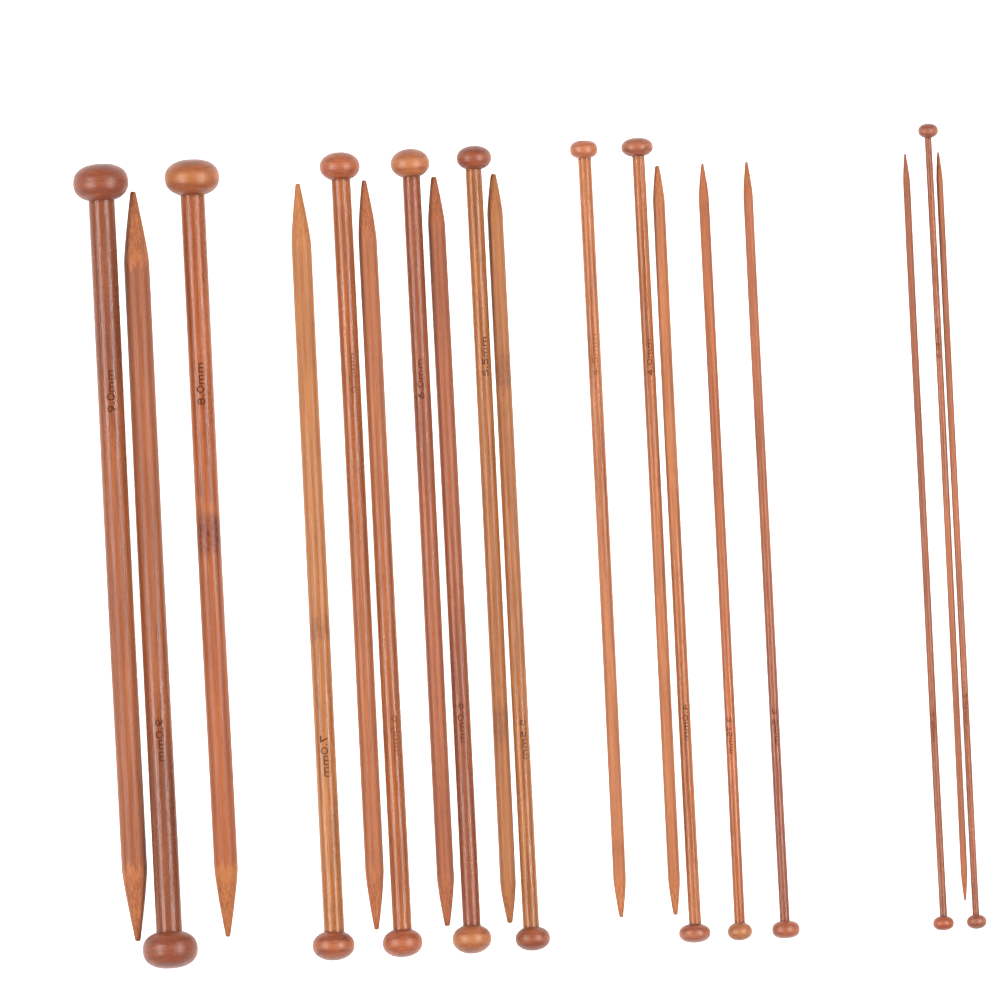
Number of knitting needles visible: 18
